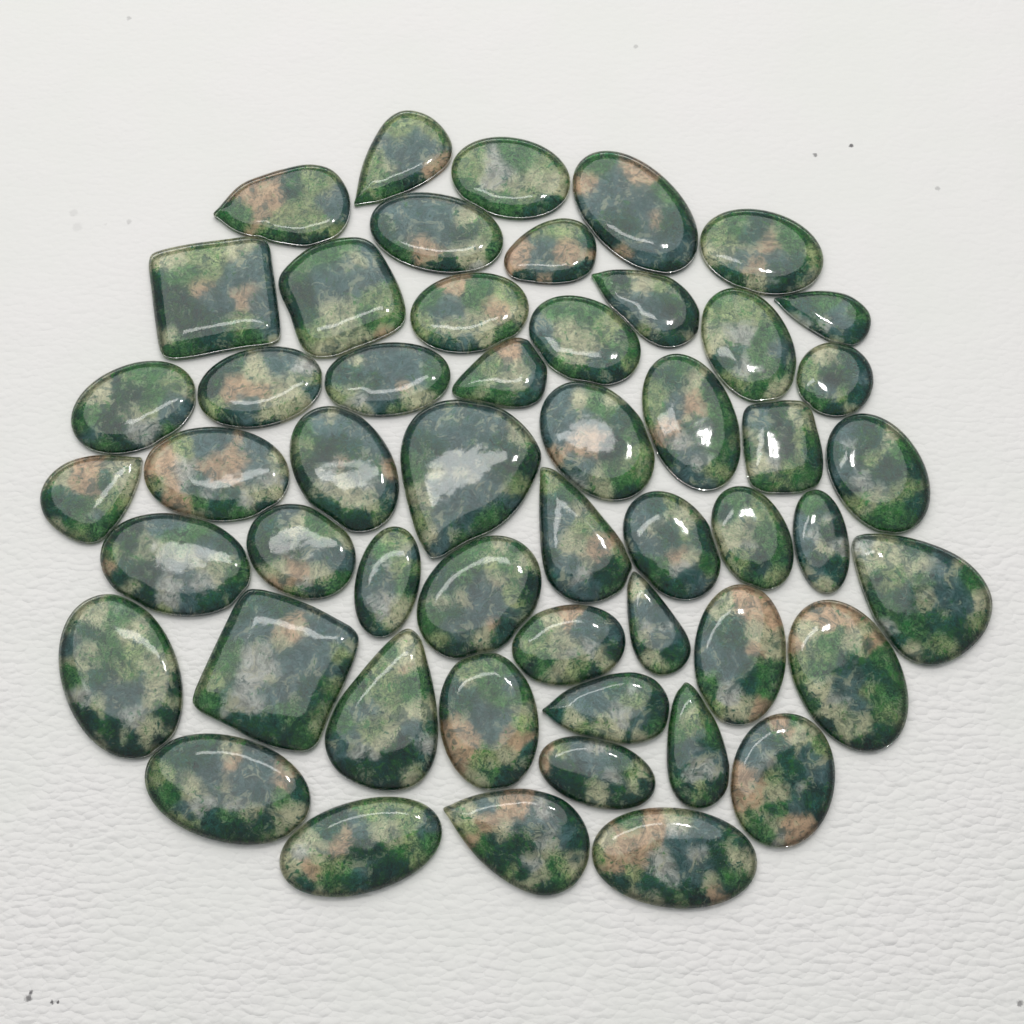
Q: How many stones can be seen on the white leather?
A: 52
